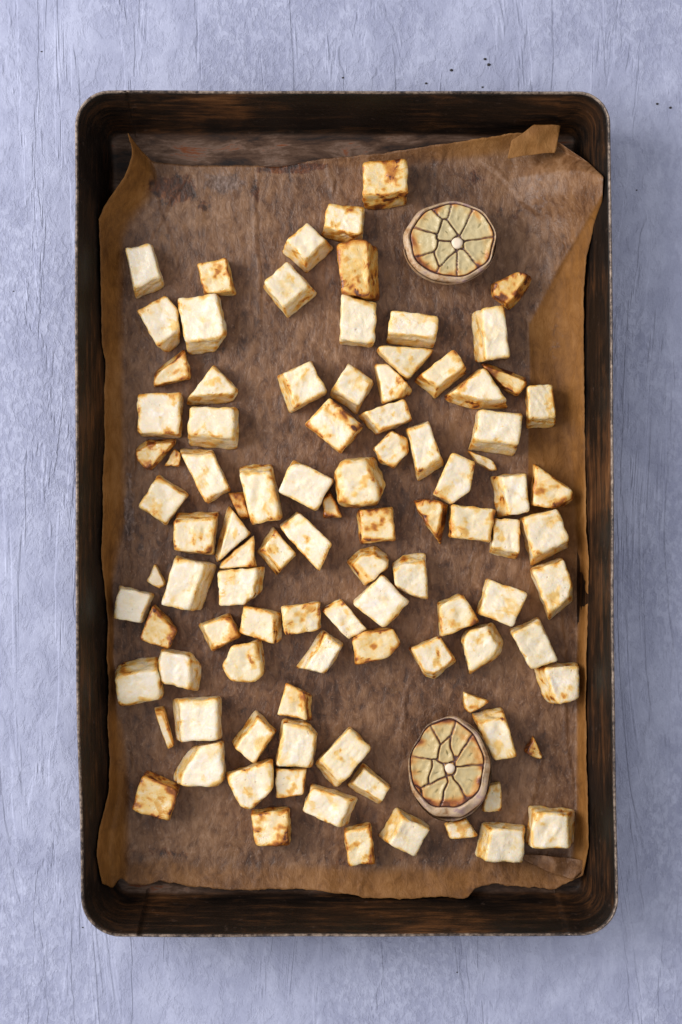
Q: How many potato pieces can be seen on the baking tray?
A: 99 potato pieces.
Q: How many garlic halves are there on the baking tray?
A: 2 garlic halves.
